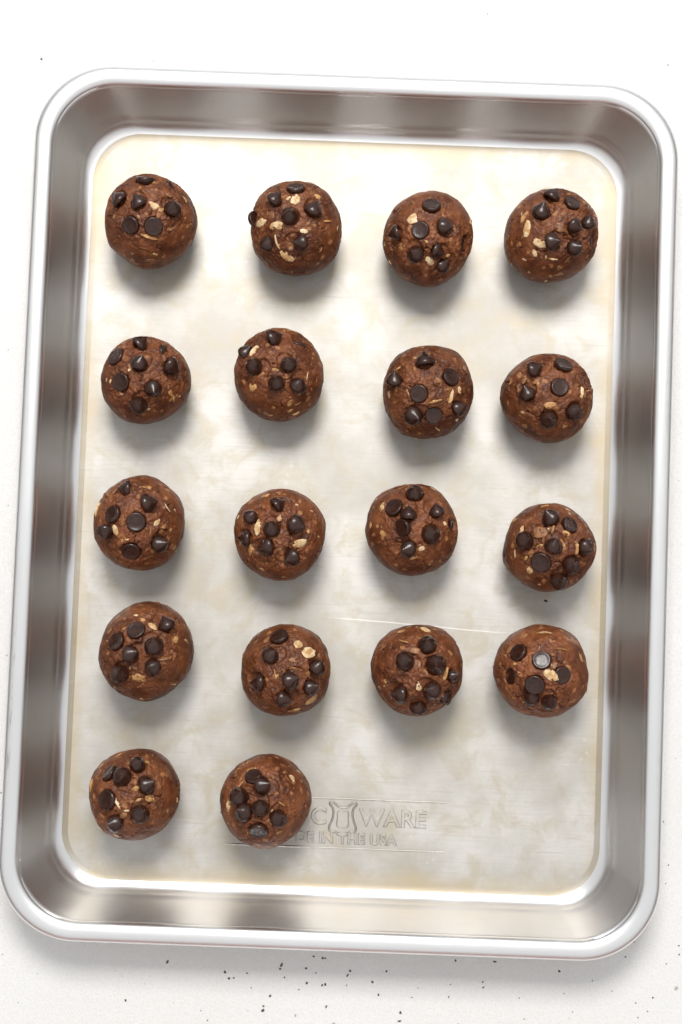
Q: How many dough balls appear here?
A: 18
